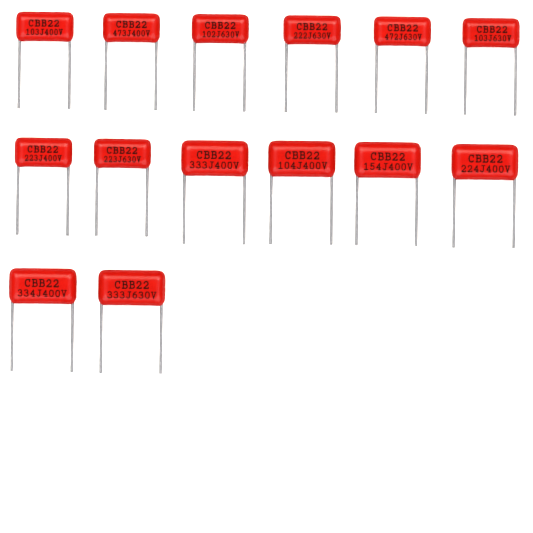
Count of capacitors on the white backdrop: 14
